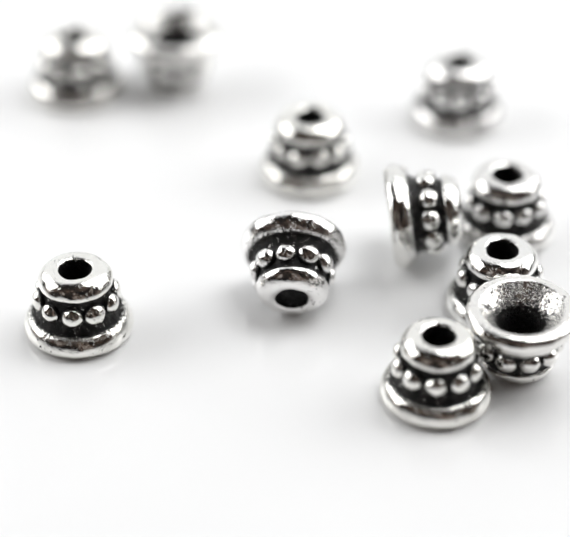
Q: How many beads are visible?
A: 11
